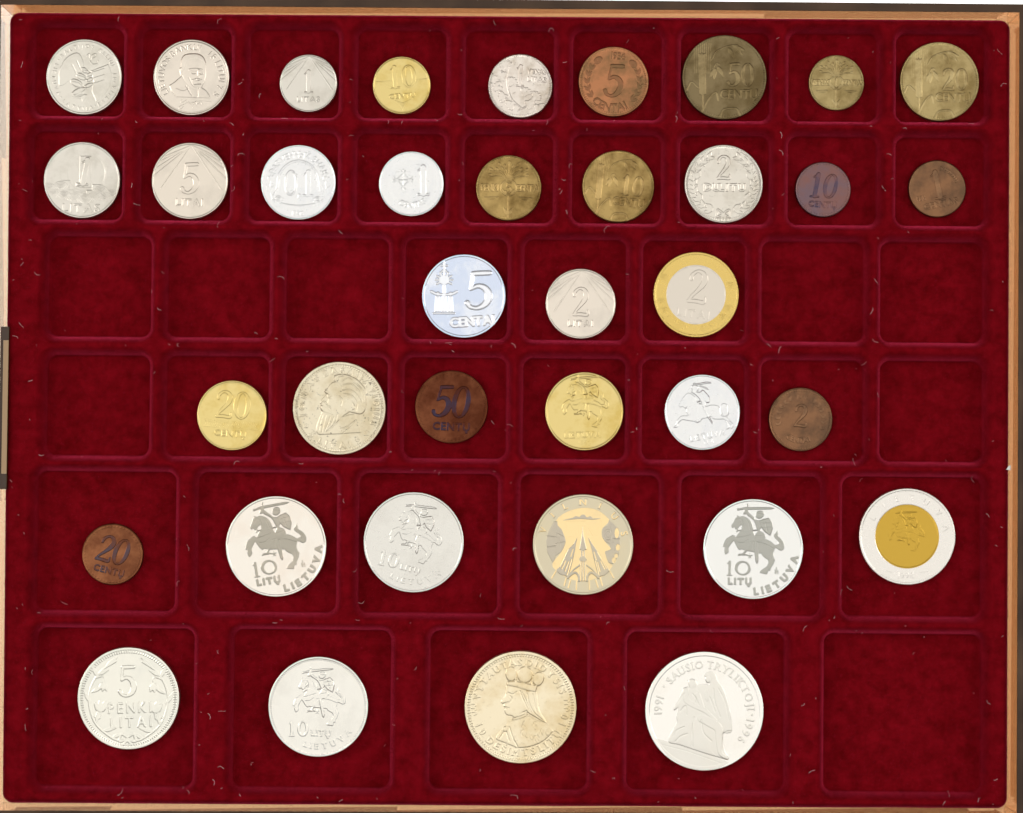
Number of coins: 37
